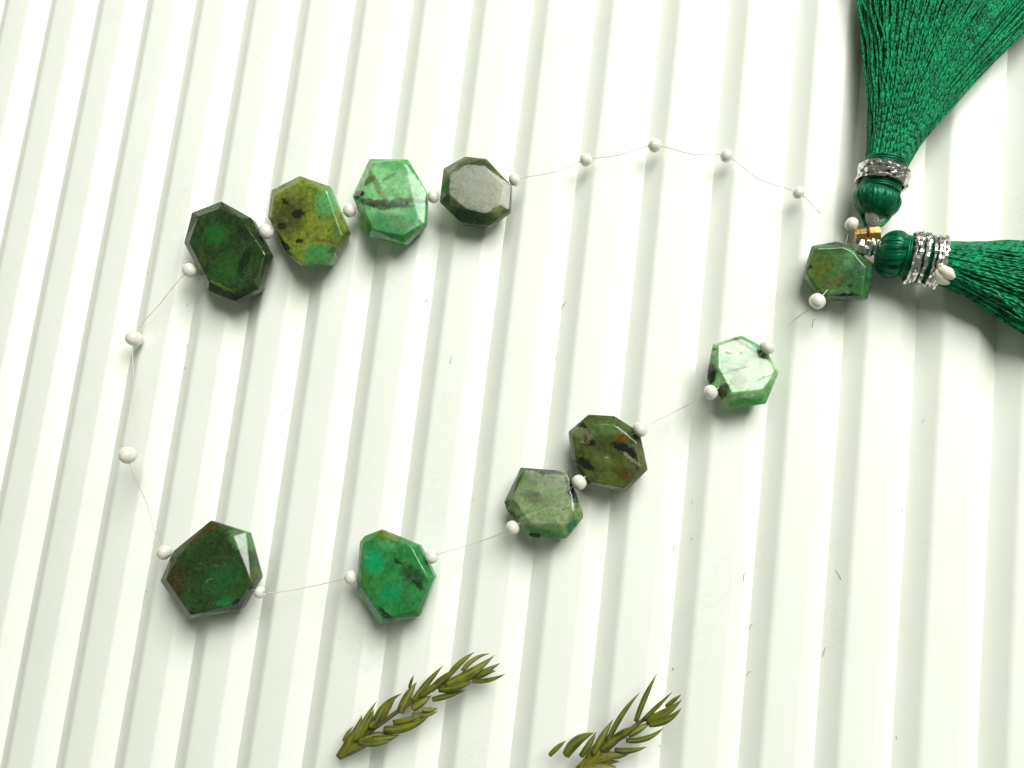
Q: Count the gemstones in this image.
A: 10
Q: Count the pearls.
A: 22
